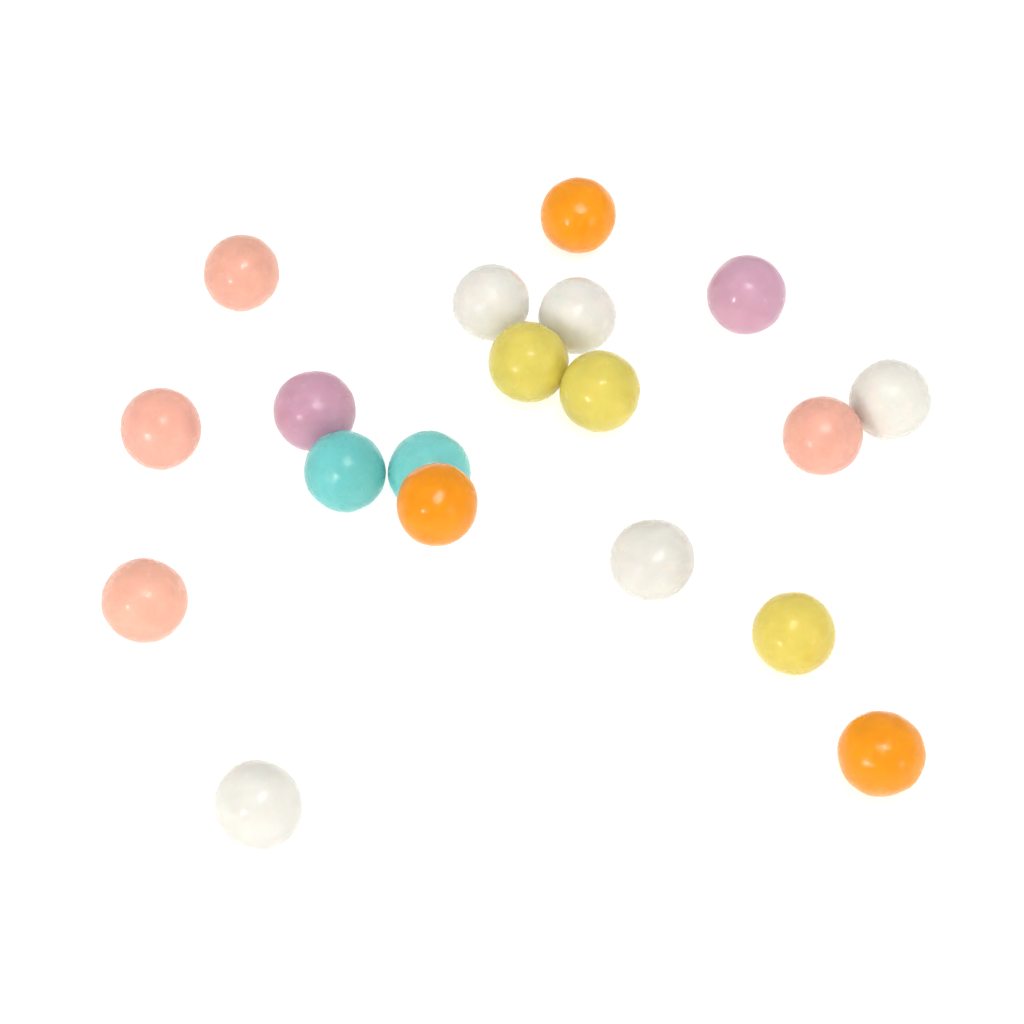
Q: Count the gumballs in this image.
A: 19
